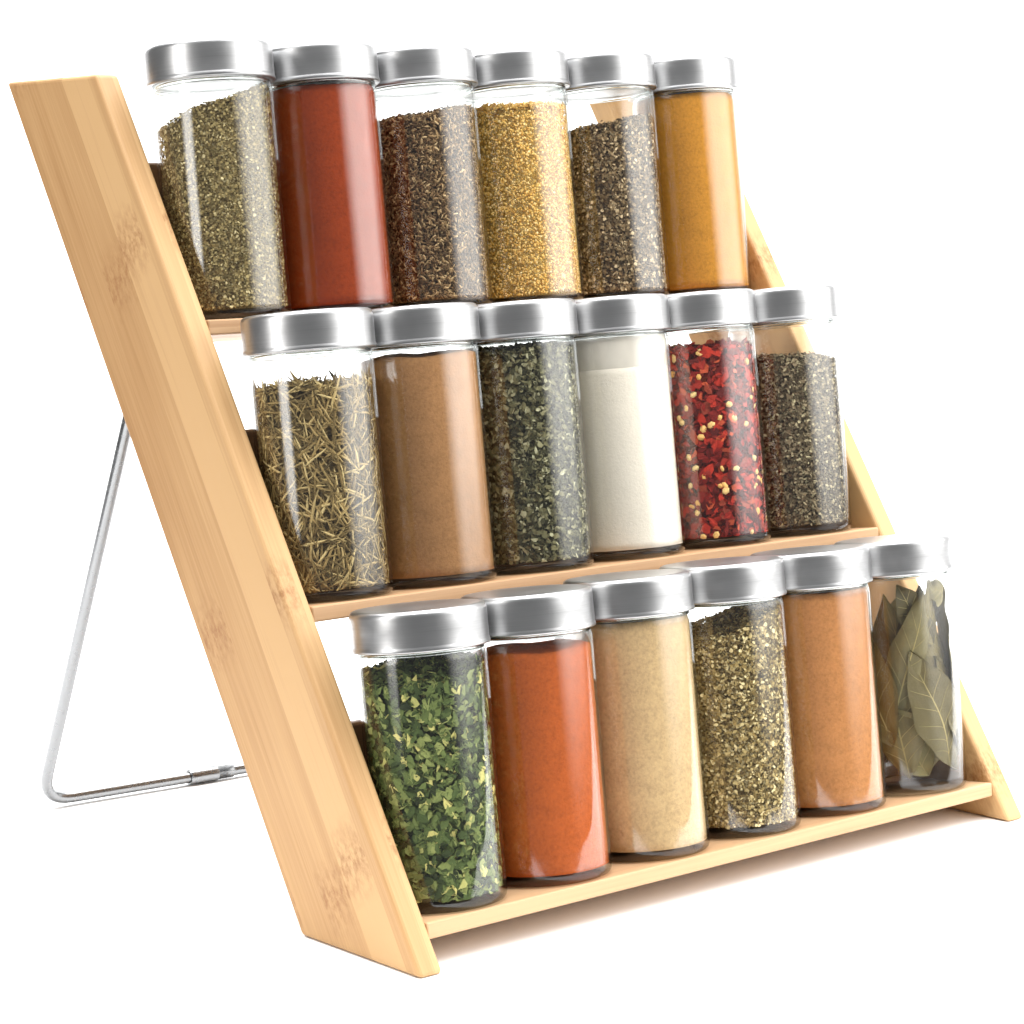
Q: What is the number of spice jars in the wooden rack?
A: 18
